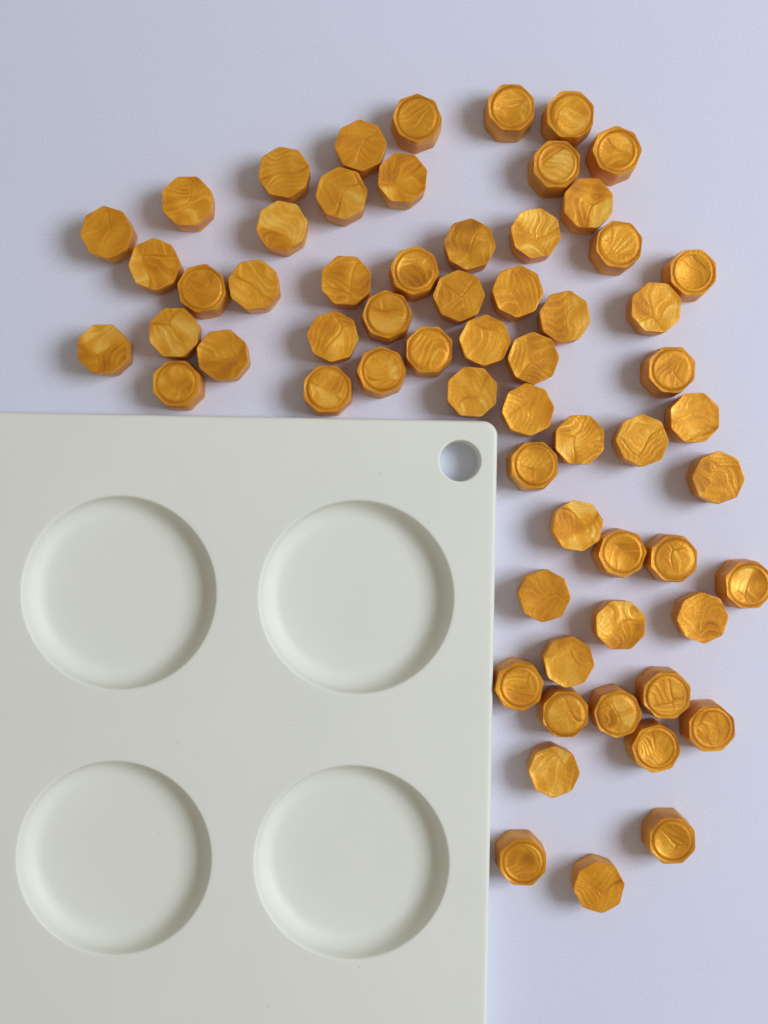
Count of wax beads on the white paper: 63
